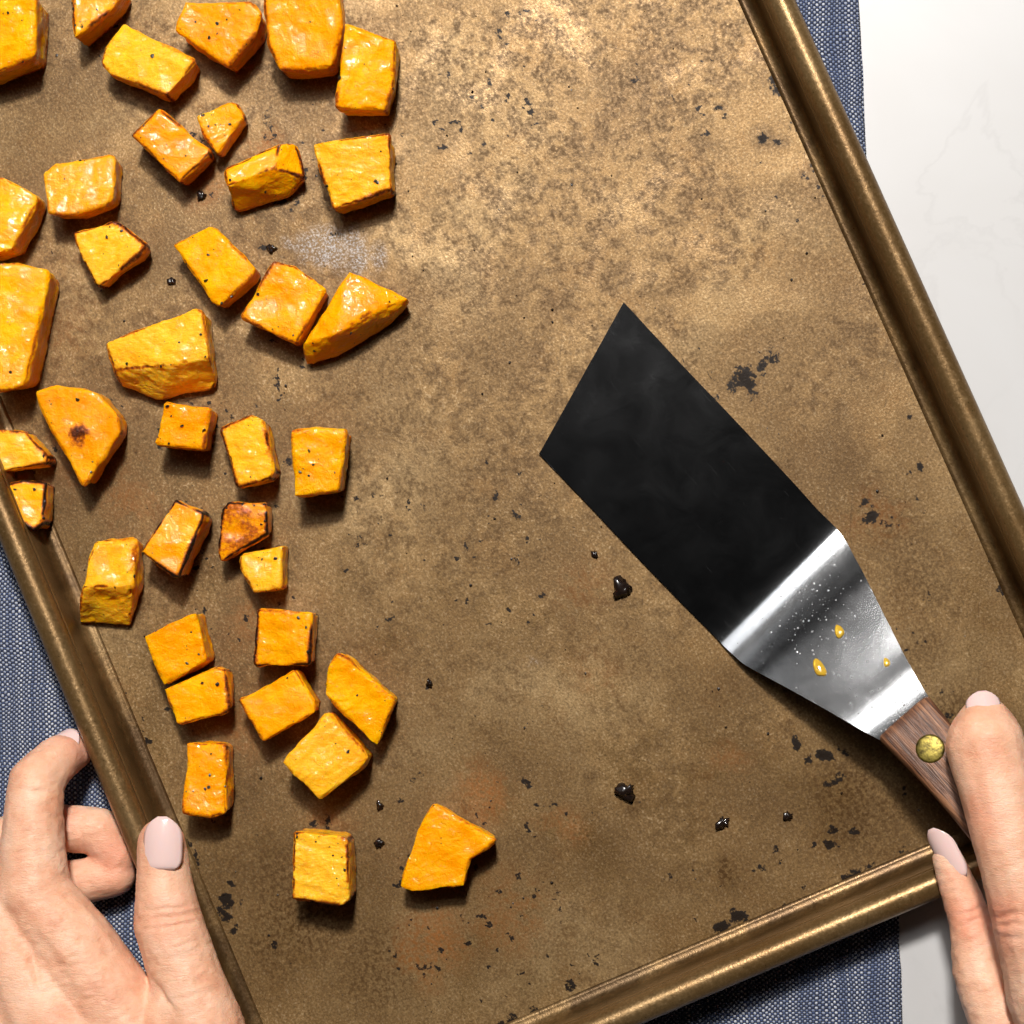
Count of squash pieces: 37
